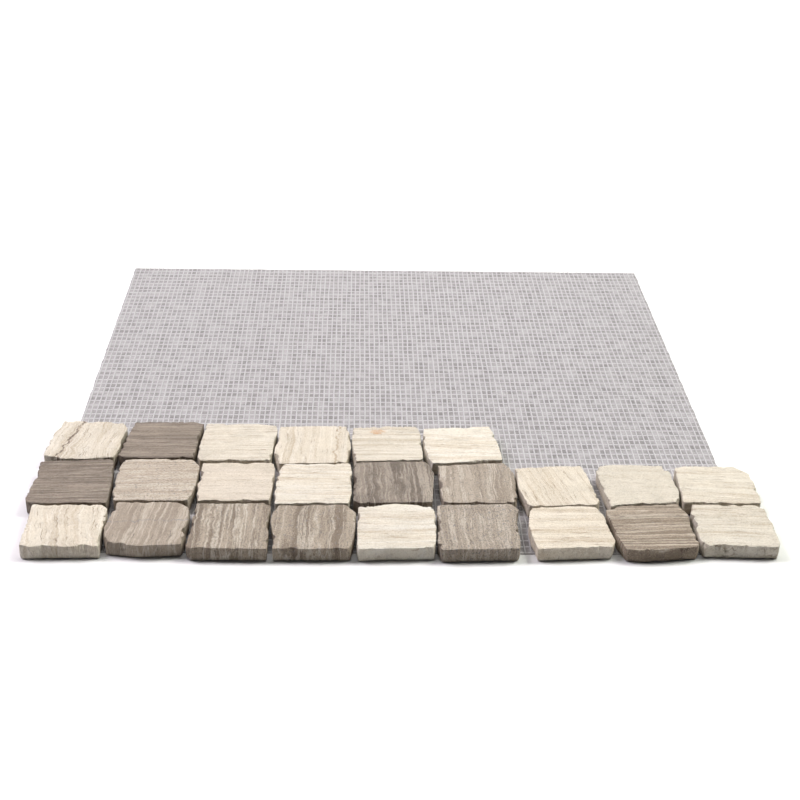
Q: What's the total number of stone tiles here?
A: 24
